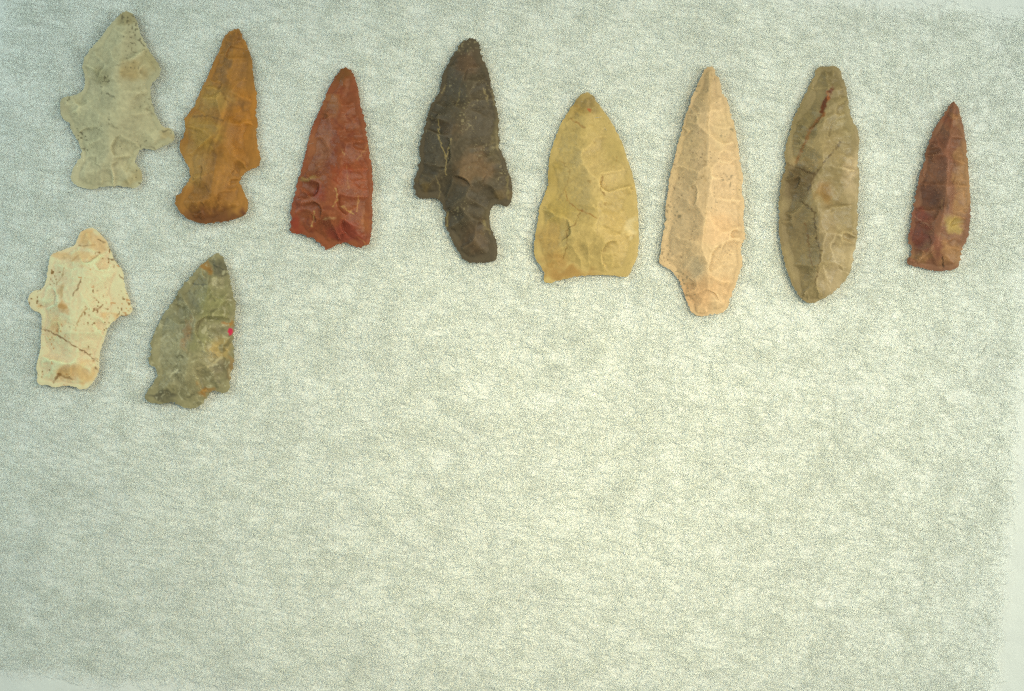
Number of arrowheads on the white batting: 10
